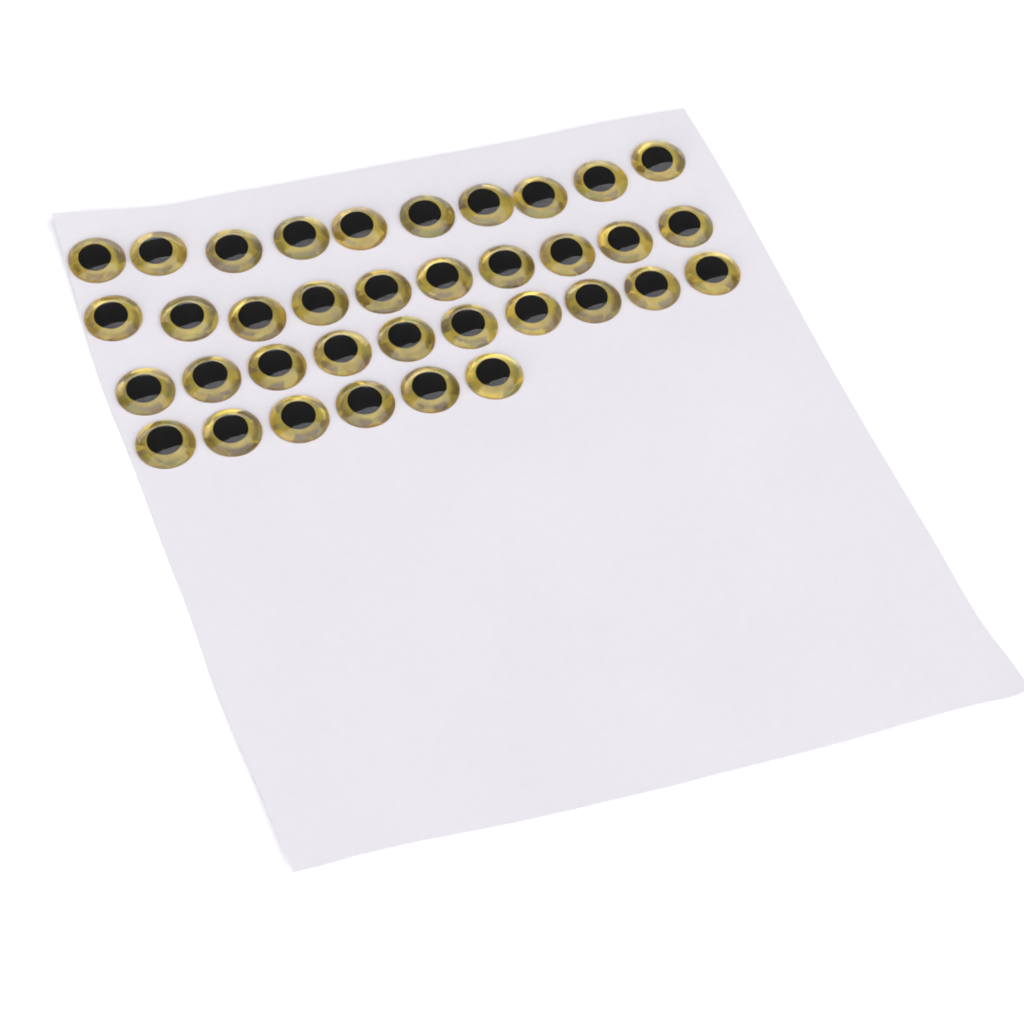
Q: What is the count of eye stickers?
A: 36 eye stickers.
